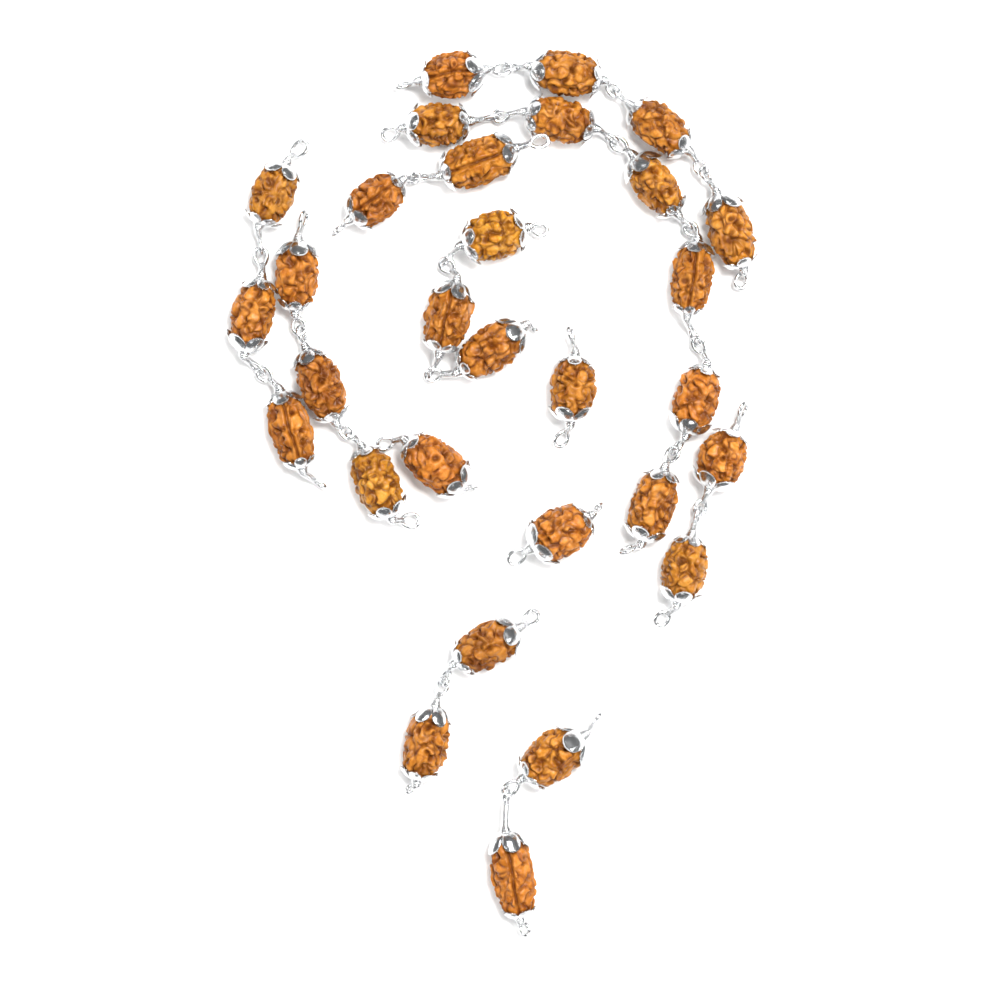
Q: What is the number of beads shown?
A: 30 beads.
